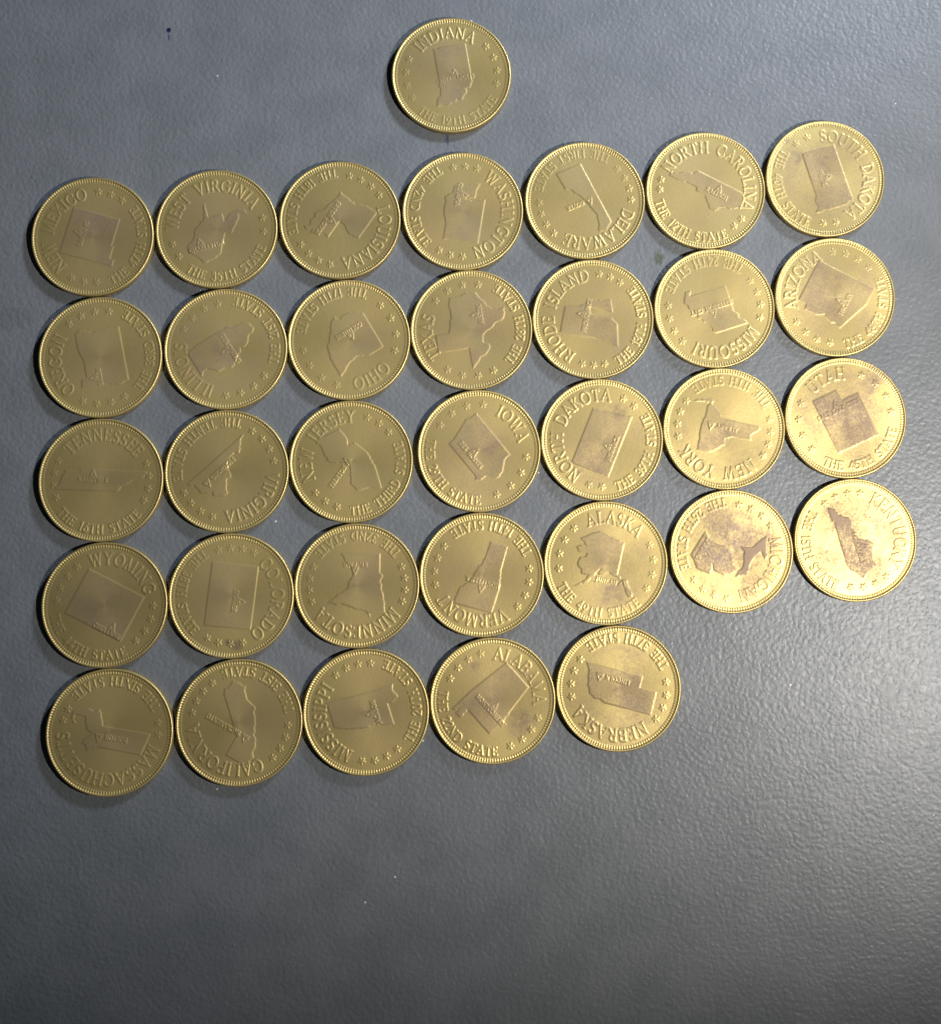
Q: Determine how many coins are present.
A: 34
